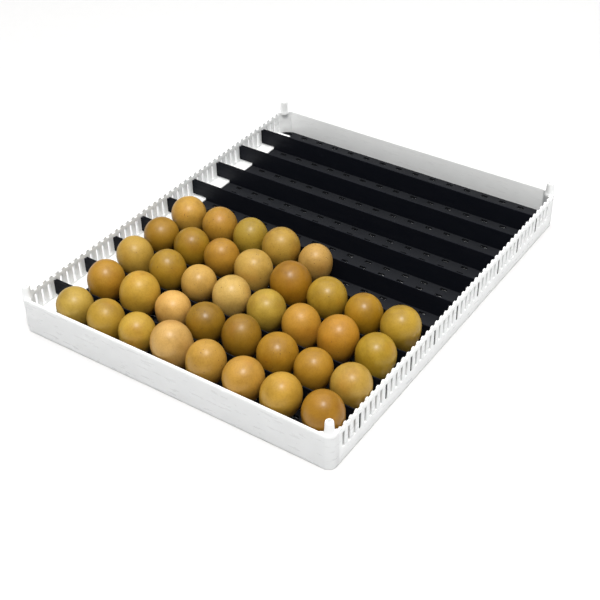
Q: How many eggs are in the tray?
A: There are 37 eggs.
